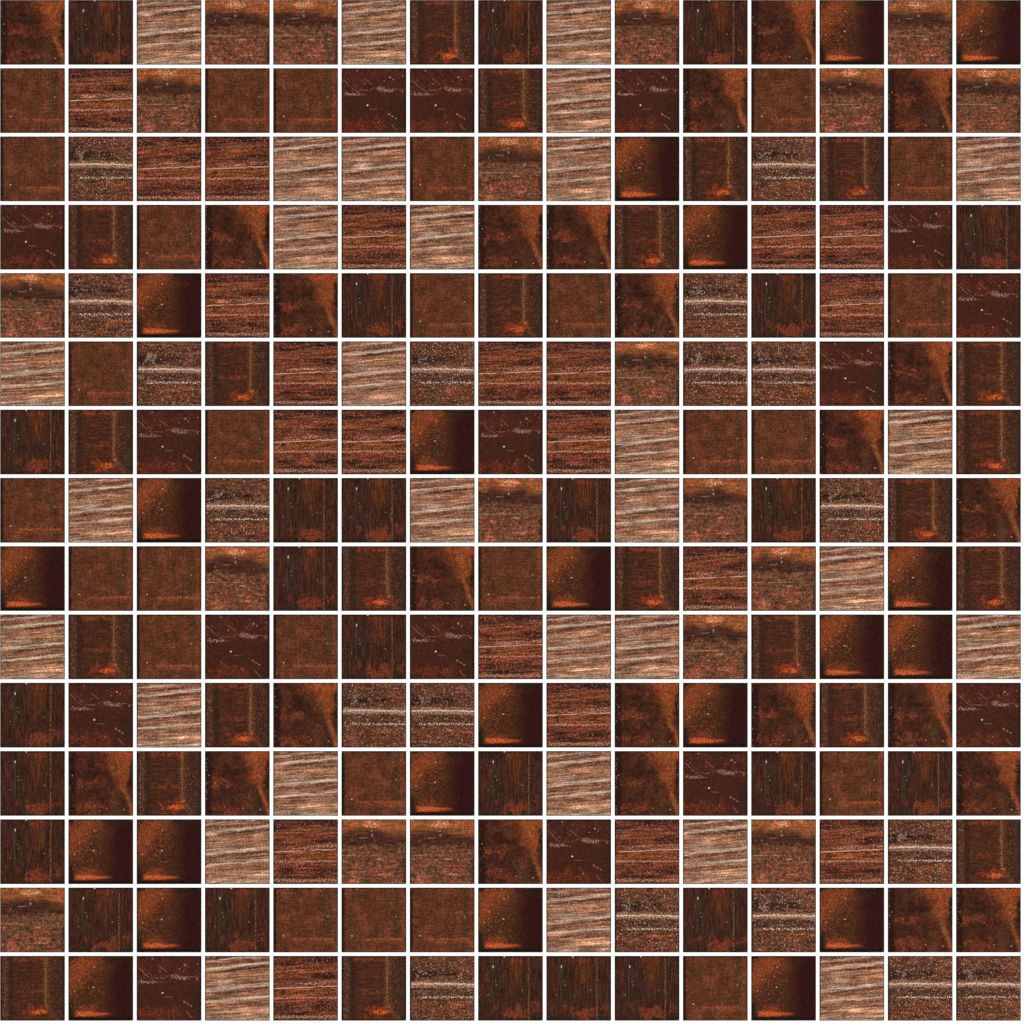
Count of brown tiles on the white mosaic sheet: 195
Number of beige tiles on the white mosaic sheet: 30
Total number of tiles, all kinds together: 225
